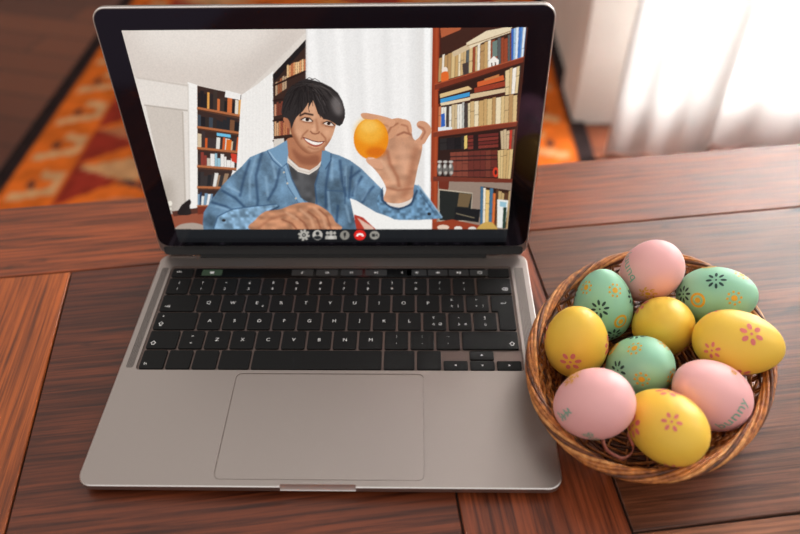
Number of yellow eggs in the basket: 4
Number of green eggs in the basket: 3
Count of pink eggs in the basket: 3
